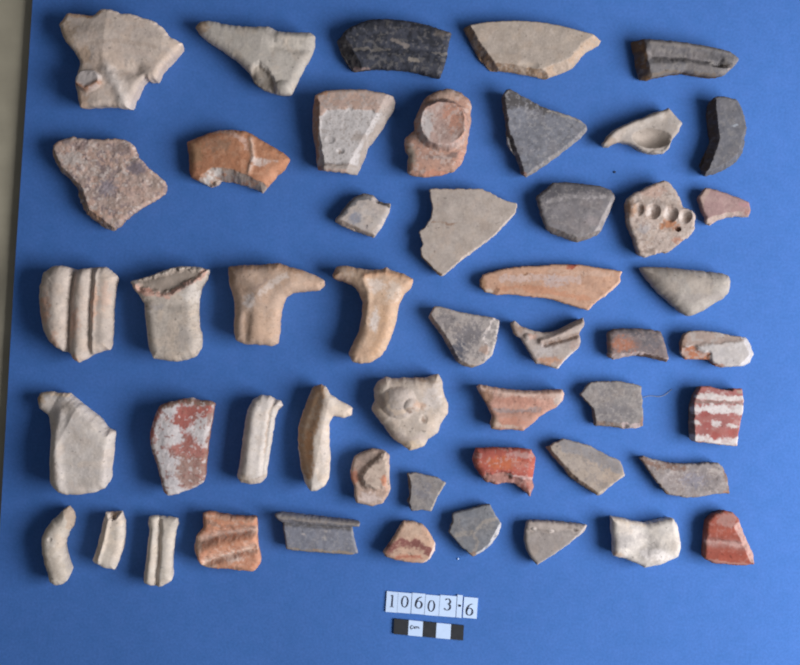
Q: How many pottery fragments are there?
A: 50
